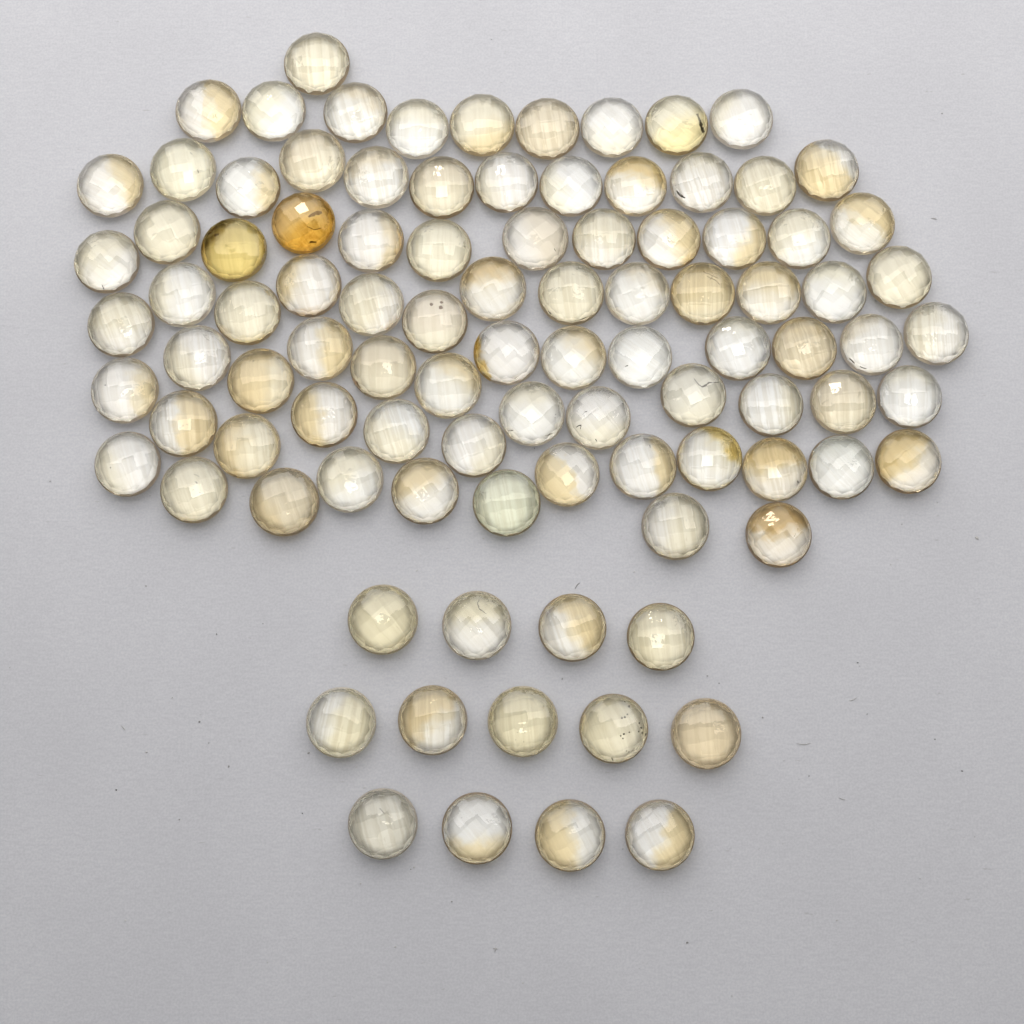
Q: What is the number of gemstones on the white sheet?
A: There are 98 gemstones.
